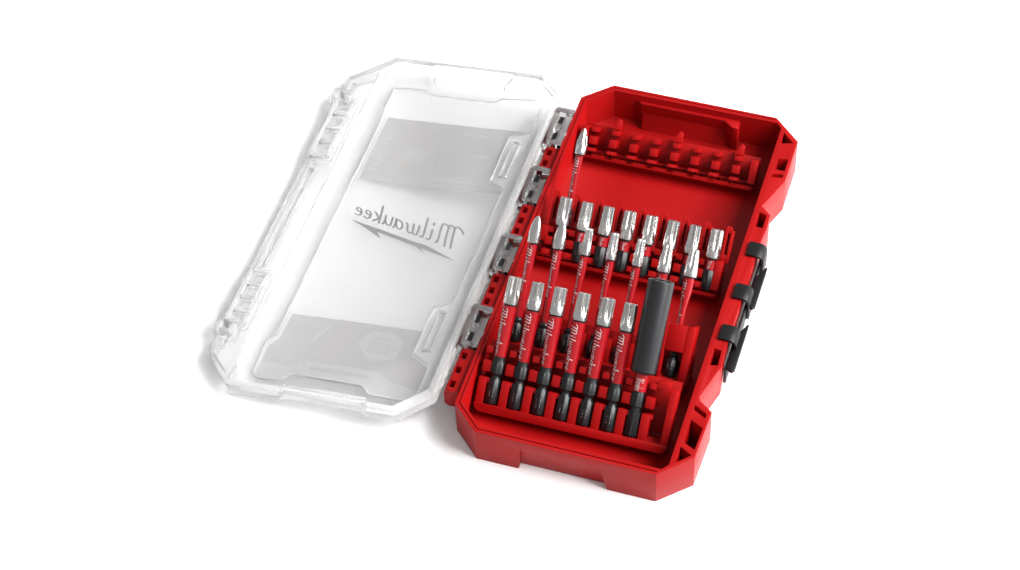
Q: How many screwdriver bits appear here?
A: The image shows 22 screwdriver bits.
